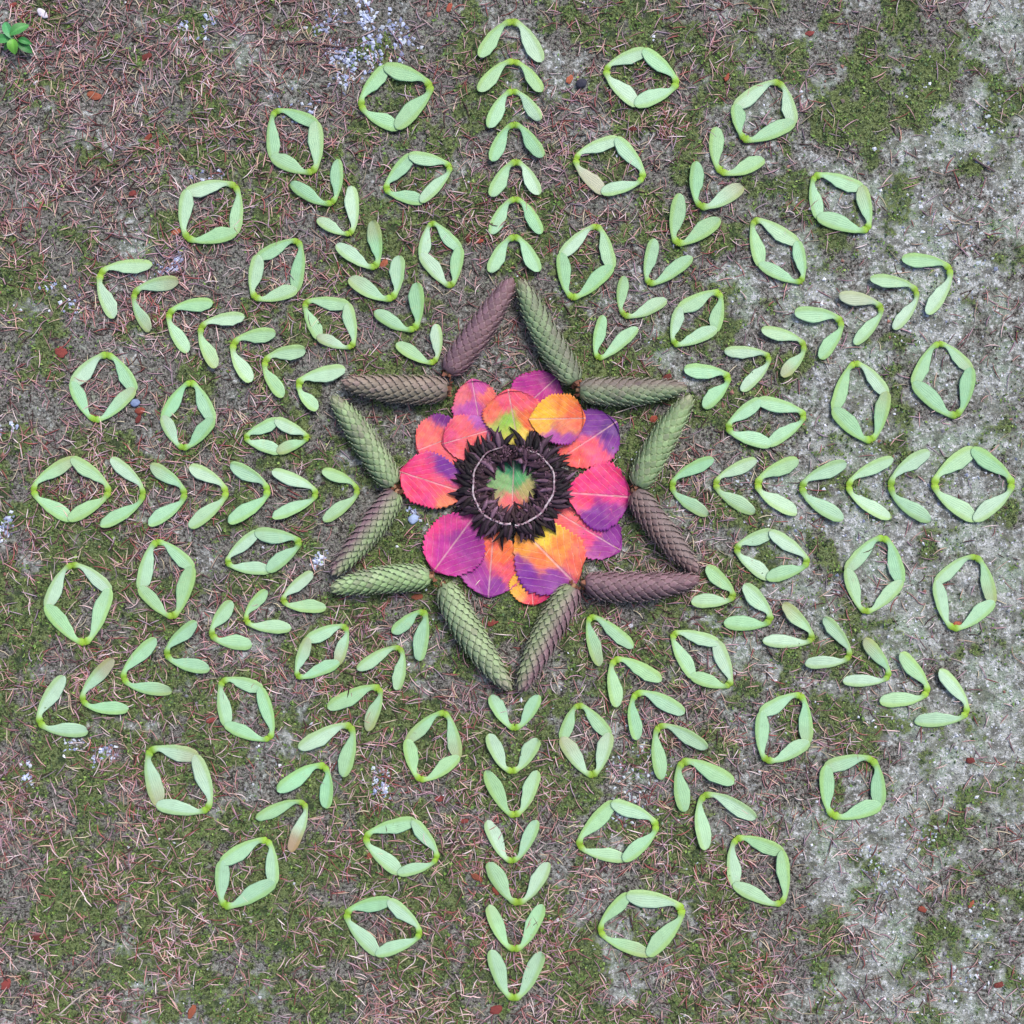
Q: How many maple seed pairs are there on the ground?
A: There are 162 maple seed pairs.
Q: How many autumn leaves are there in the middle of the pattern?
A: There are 15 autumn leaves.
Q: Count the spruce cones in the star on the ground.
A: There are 12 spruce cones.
